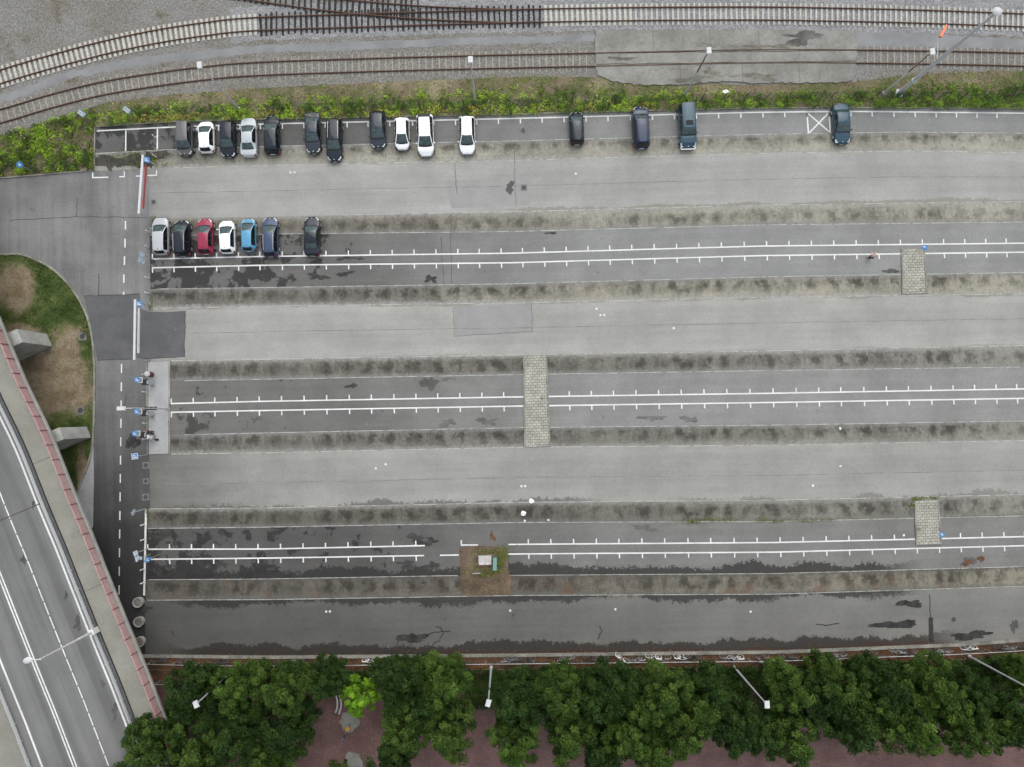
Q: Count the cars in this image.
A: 22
